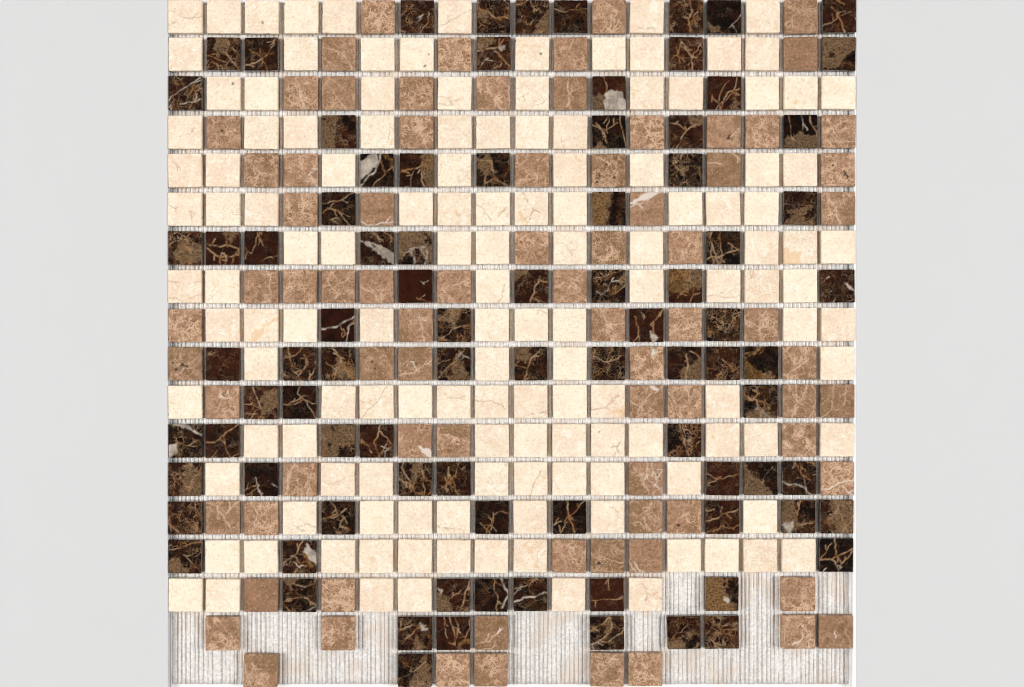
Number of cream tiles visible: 136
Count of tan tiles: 78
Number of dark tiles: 87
